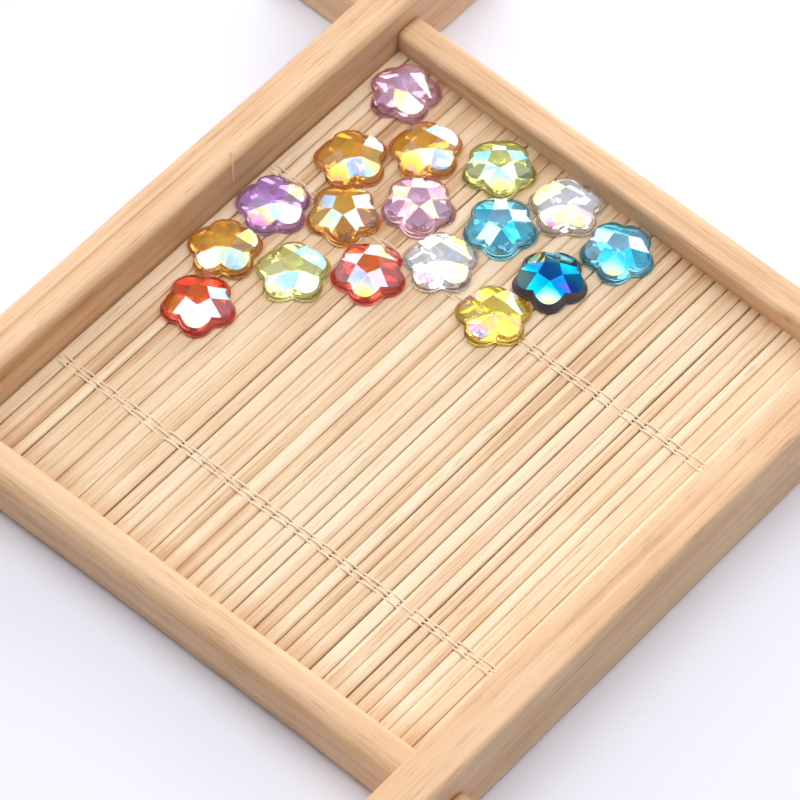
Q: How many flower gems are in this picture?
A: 17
